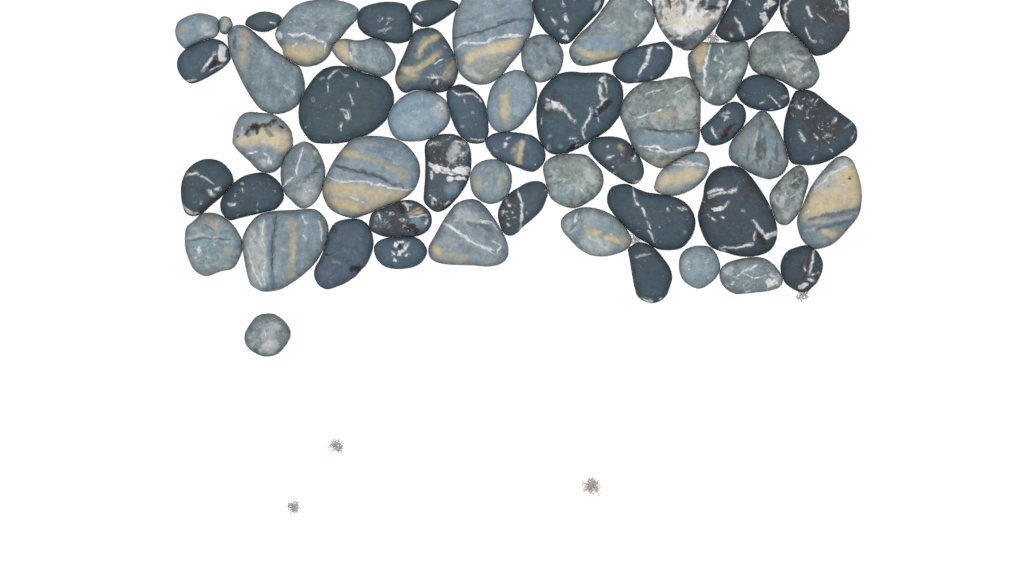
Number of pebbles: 58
